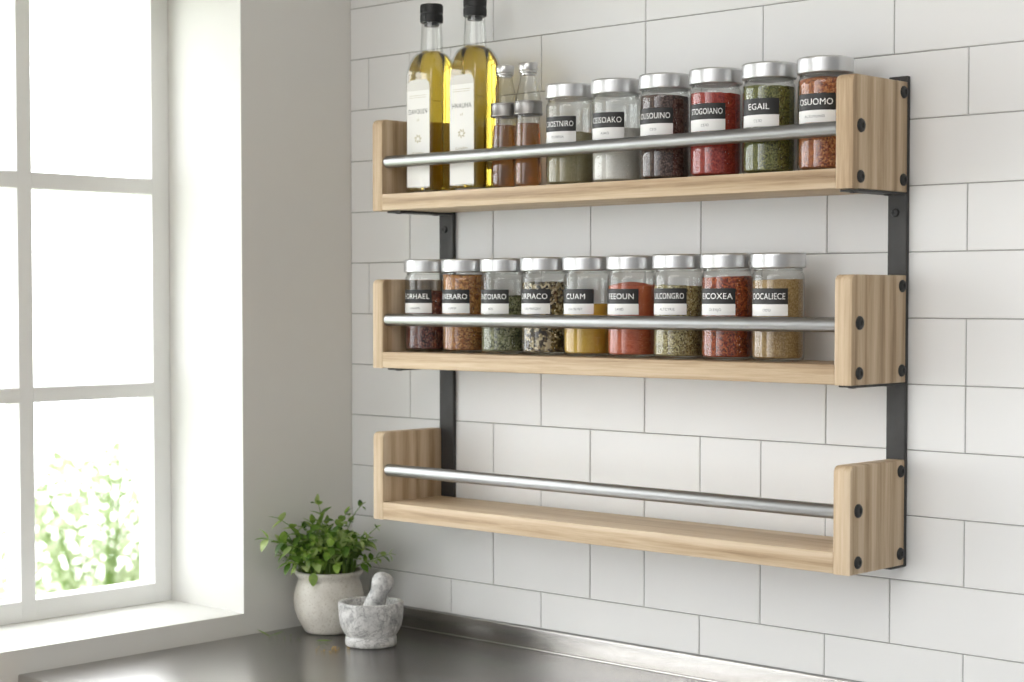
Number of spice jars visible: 15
